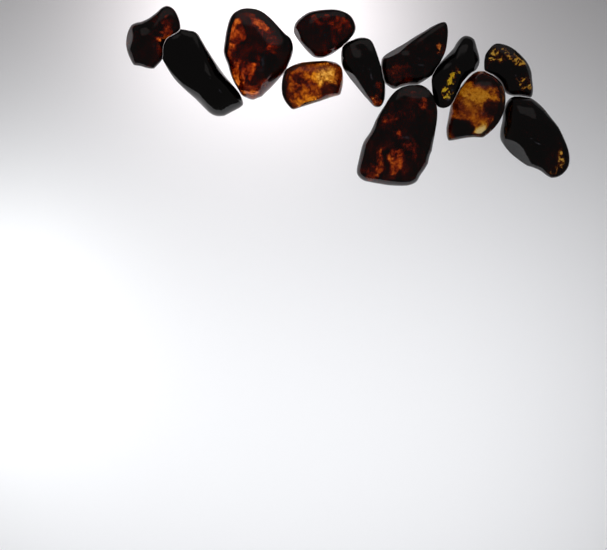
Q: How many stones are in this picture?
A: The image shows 12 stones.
